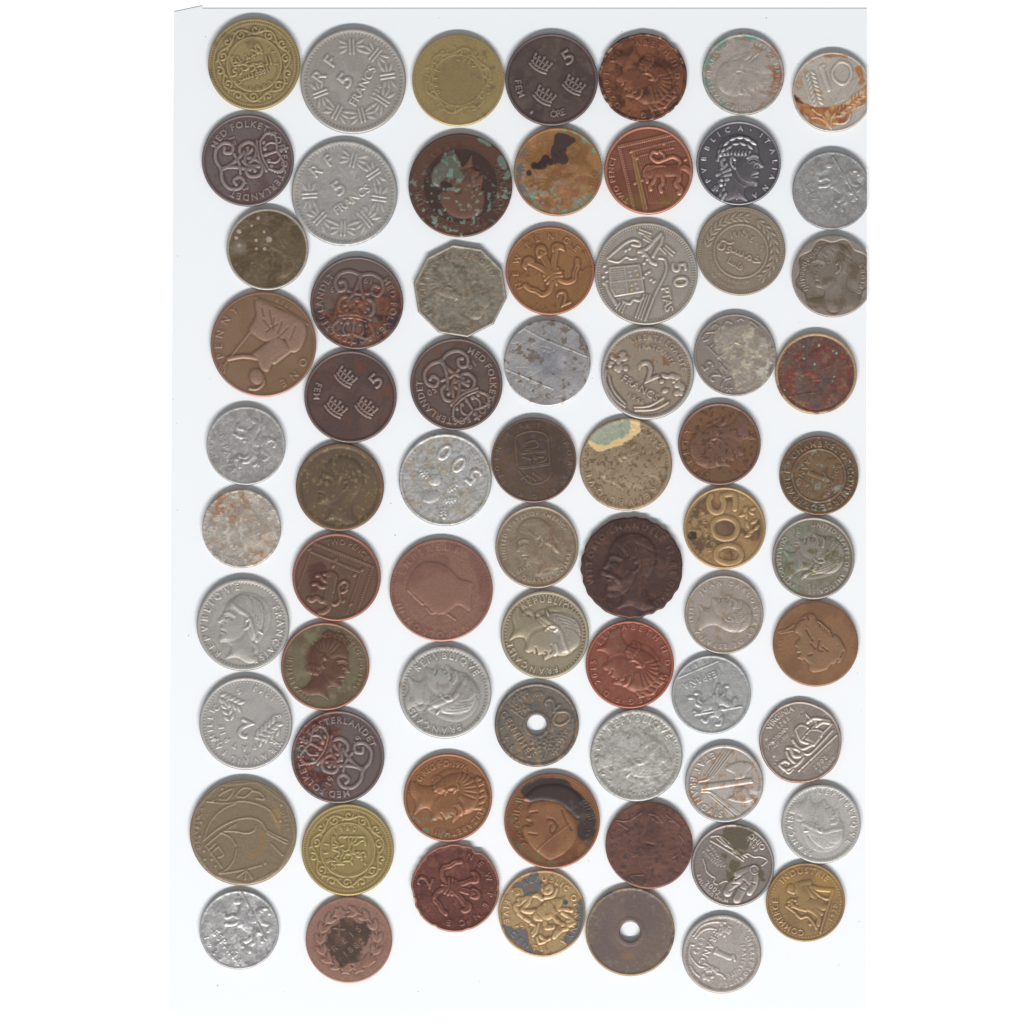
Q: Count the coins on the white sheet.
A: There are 70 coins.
